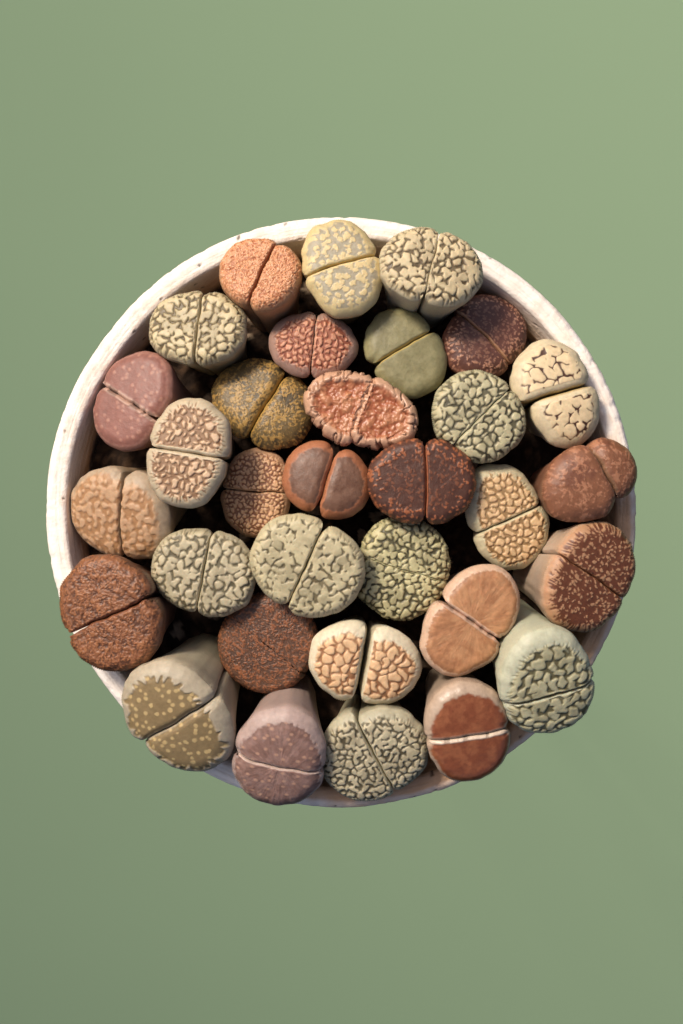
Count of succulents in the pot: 32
